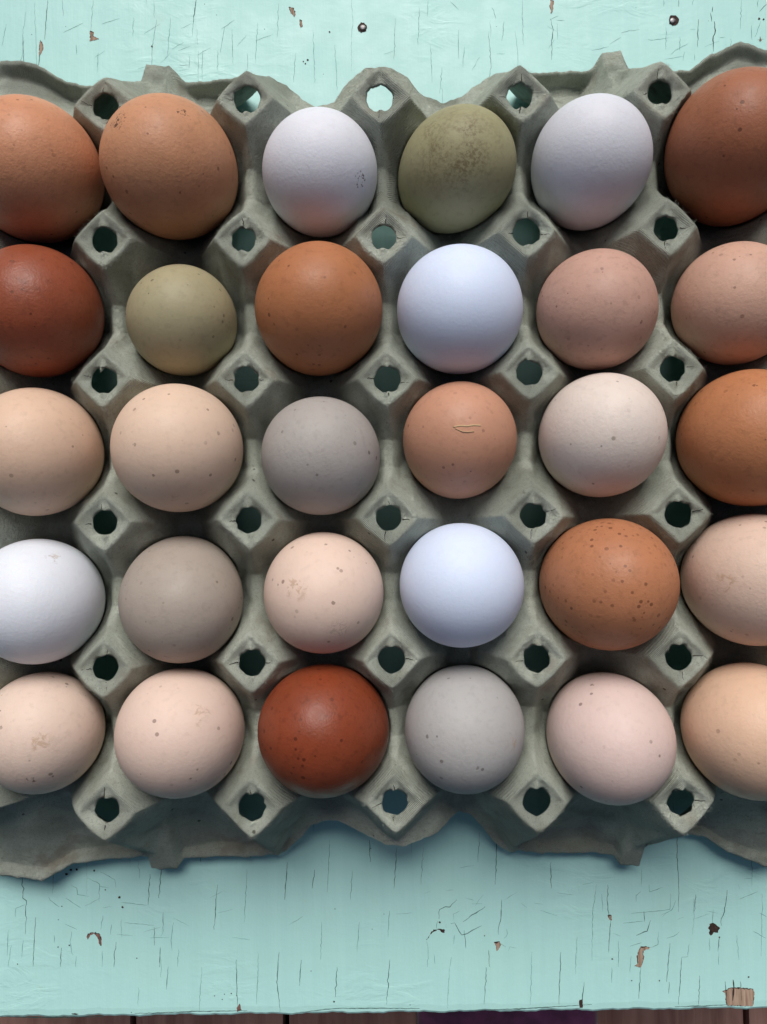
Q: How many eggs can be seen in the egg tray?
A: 30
